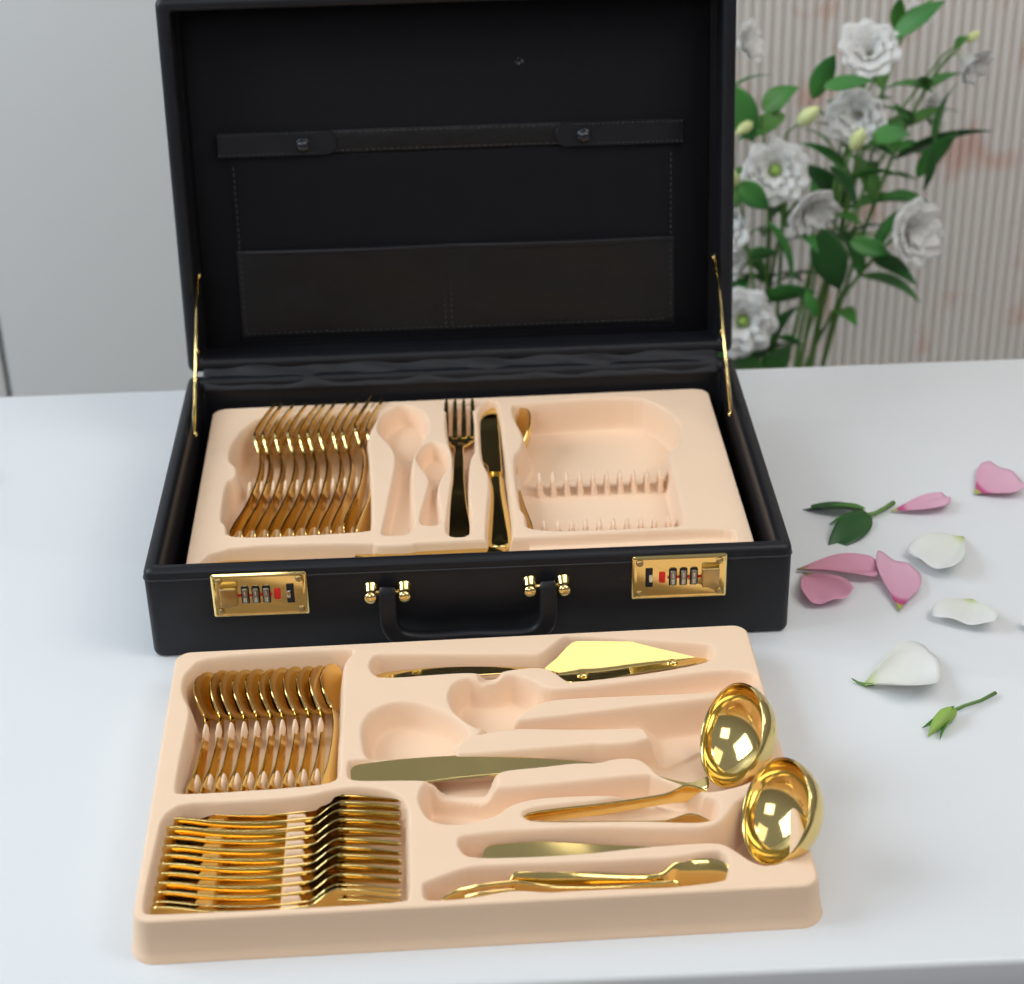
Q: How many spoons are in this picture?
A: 12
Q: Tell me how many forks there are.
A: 24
